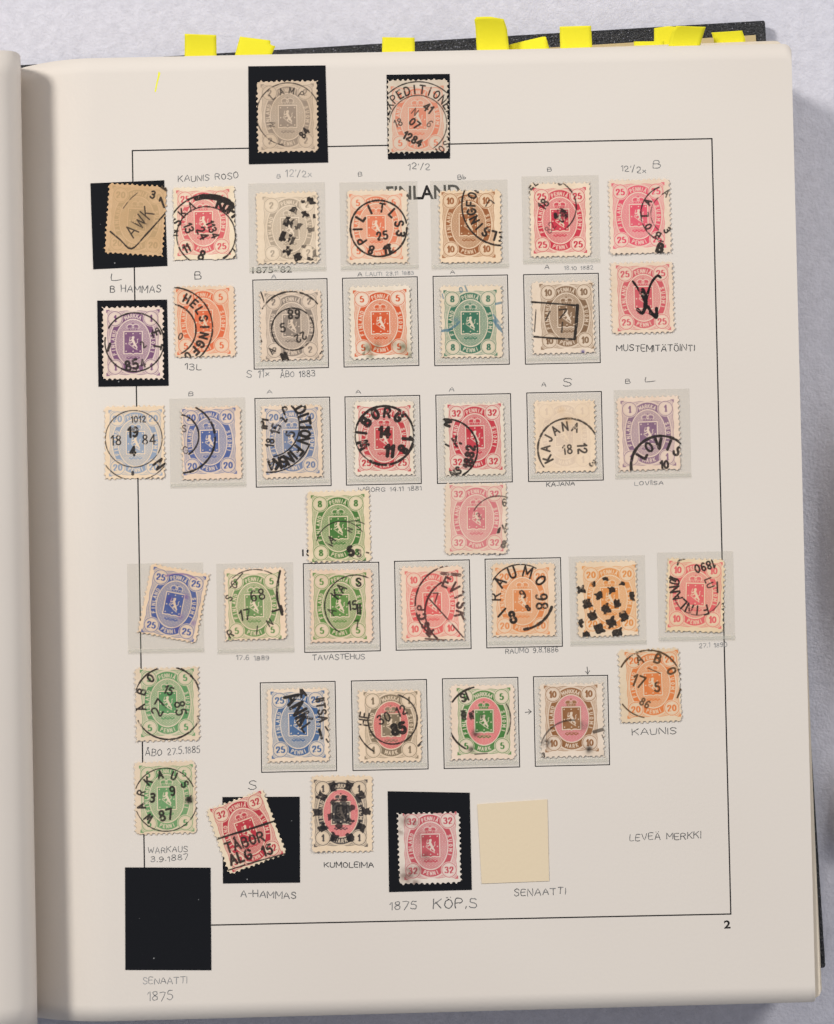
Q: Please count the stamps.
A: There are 42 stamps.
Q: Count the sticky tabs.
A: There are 10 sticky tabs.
